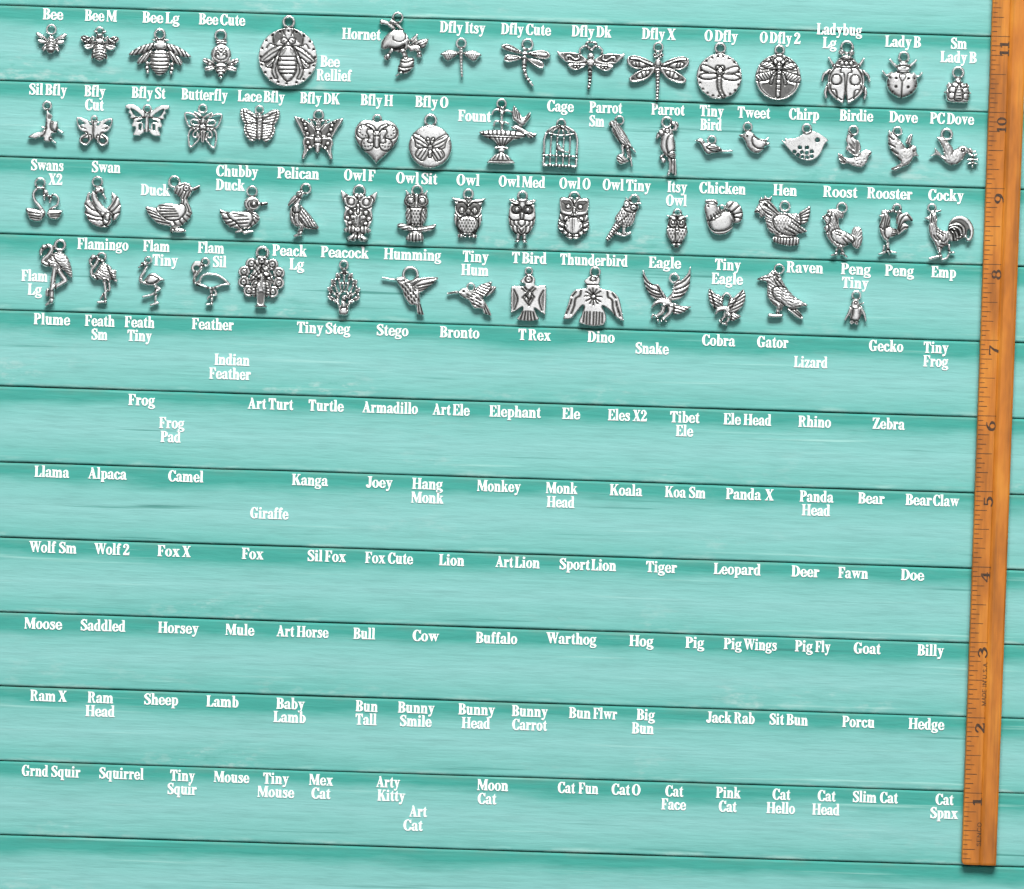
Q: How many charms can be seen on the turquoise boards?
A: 64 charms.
